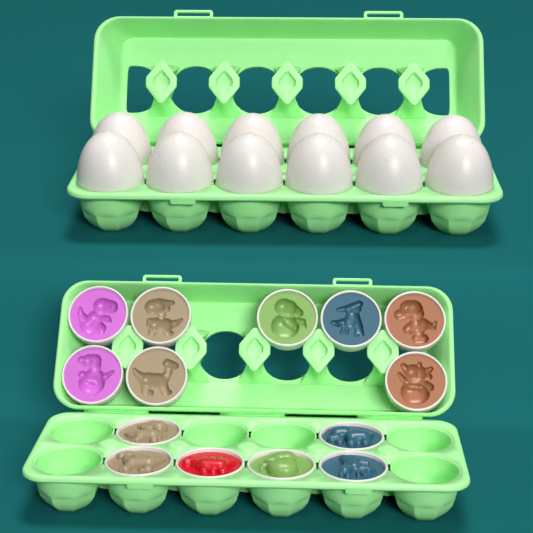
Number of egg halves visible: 14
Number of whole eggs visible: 12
